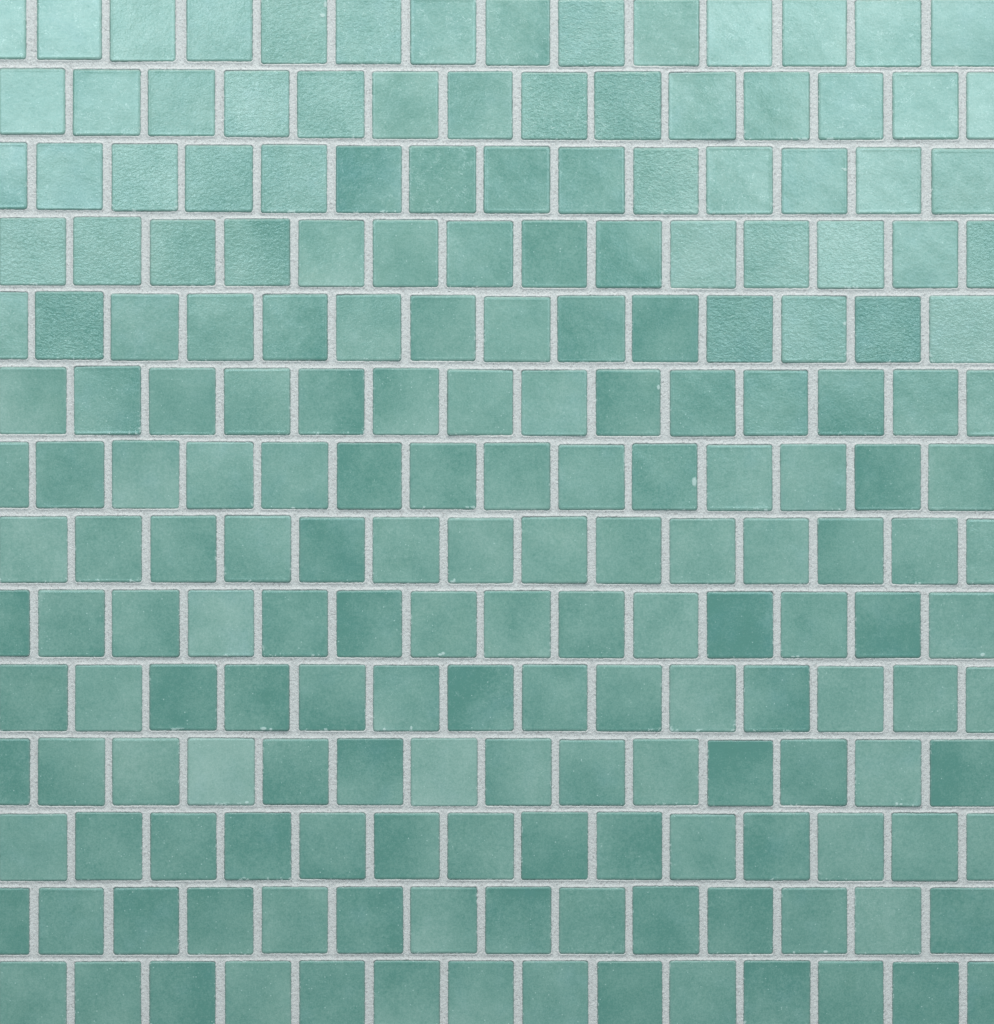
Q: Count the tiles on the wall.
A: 196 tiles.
